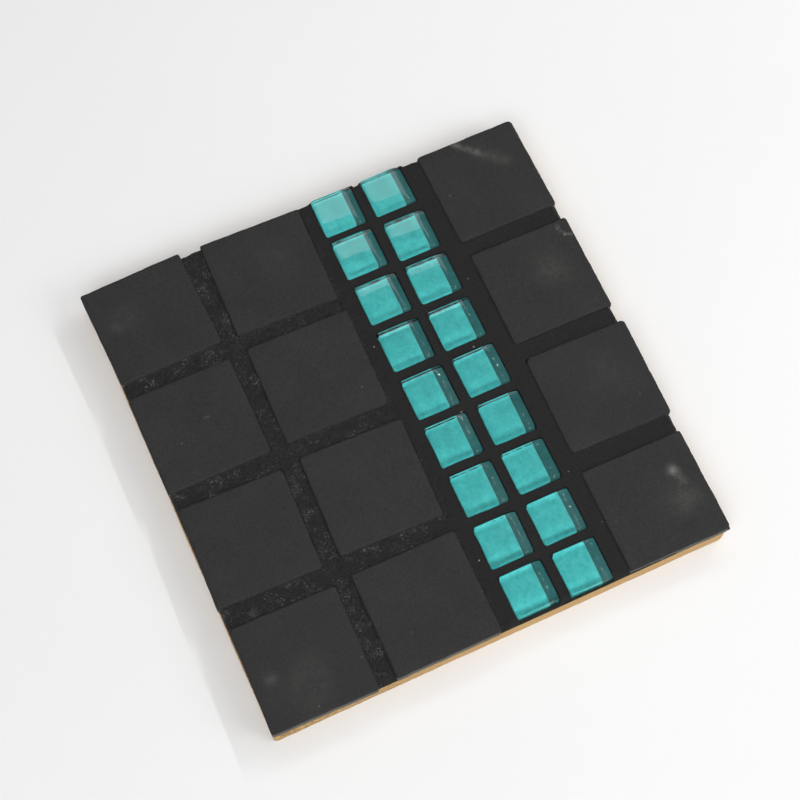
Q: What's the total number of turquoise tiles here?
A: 18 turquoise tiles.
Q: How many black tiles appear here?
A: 12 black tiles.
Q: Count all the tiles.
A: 30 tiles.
